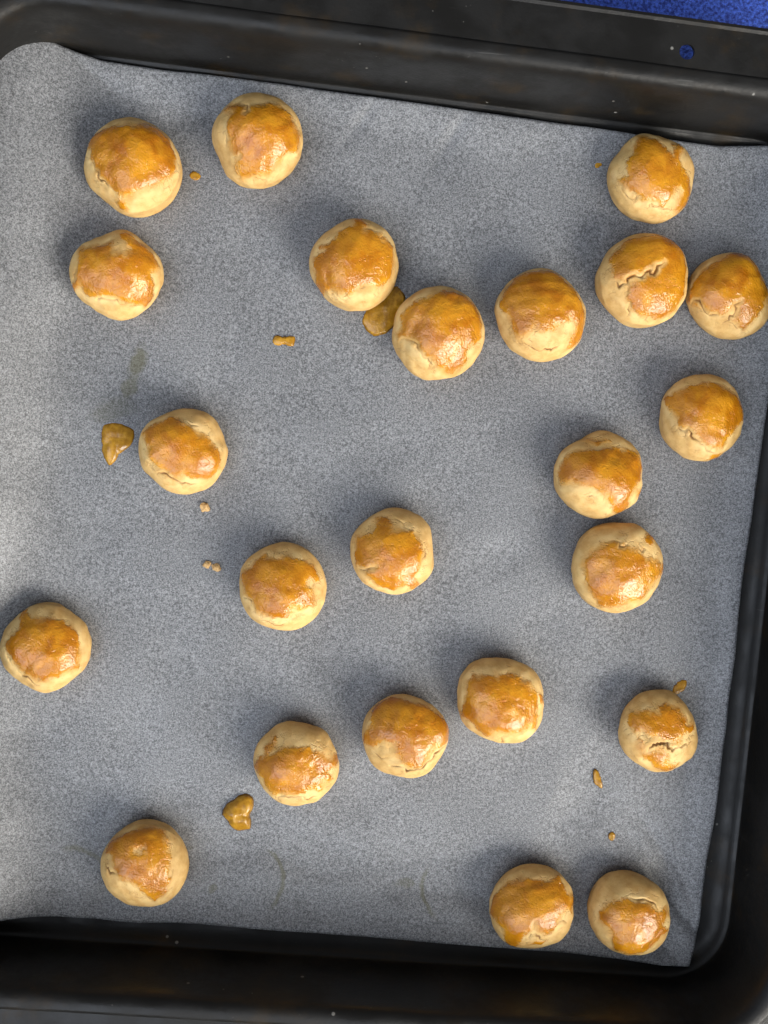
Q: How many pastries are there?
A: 23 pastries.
